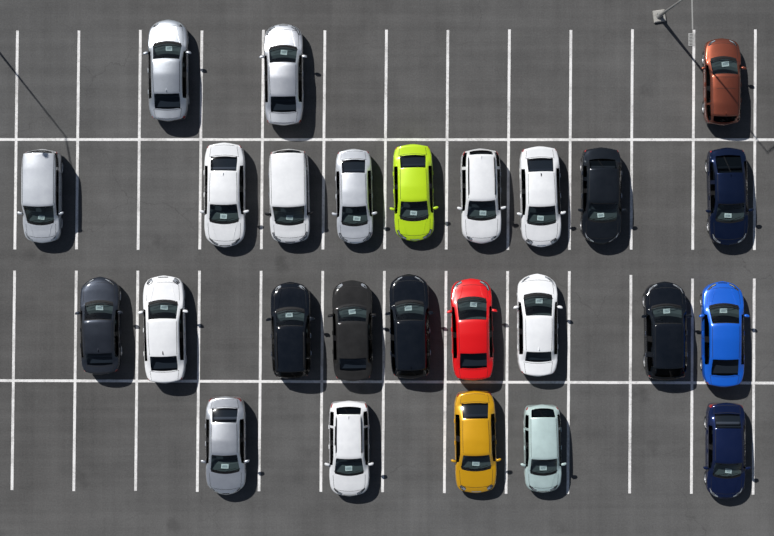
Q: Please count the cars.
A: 26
